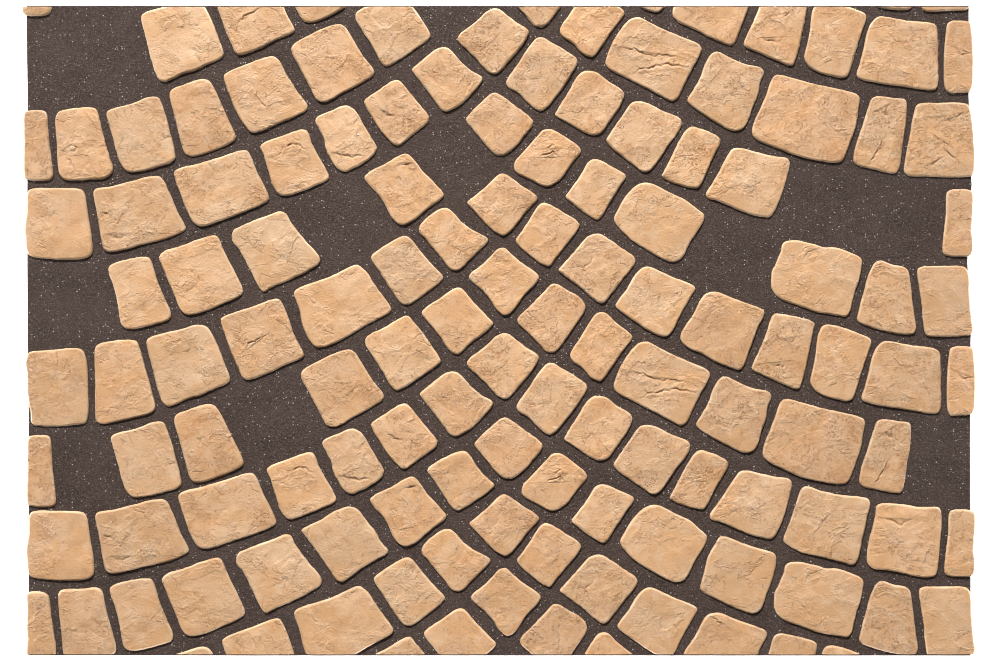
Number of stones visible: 129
